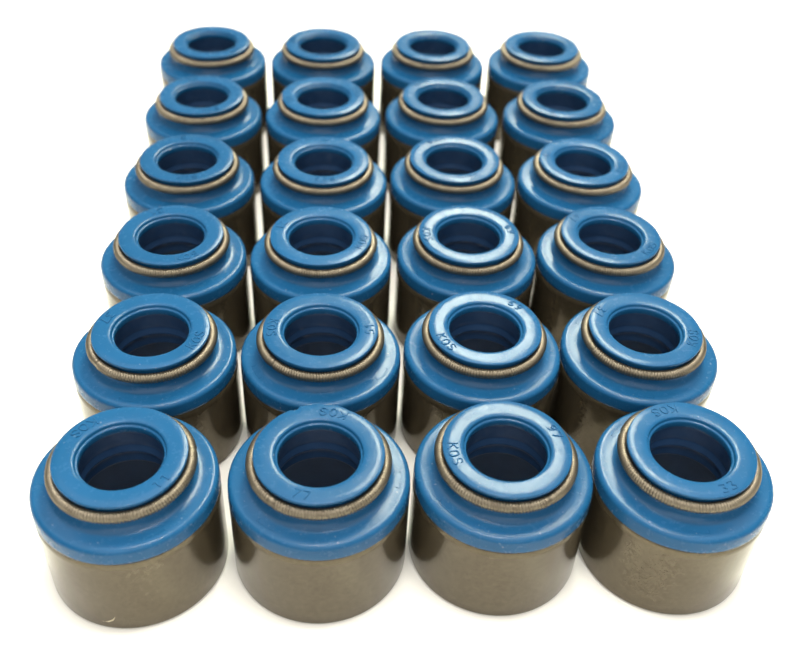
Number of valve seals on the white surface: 24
